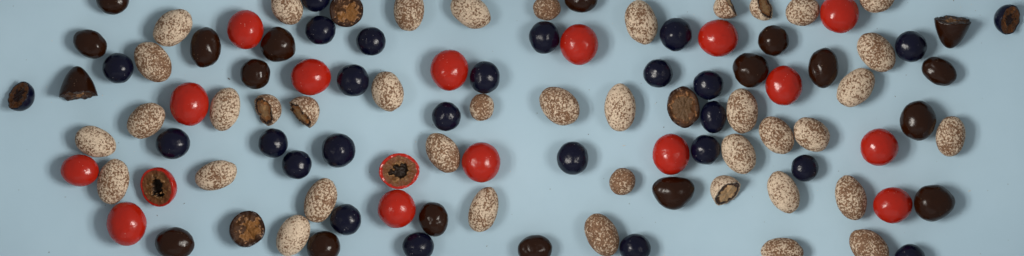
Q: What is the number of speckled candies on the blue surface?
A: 40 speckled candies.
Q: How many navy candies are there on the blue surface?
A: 26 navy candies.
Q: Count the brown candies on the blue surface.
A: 22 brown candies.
